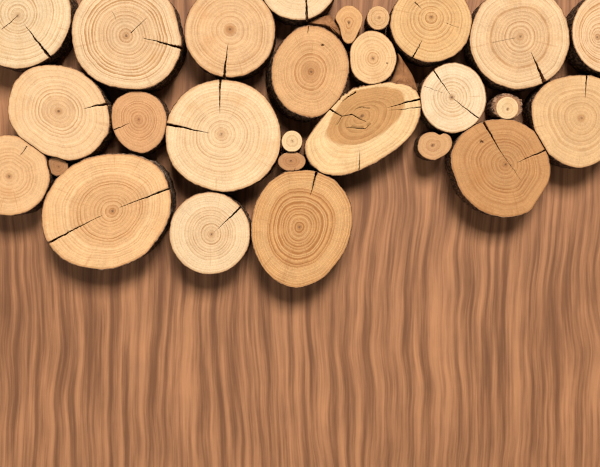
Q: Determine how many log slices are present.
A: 27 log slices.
